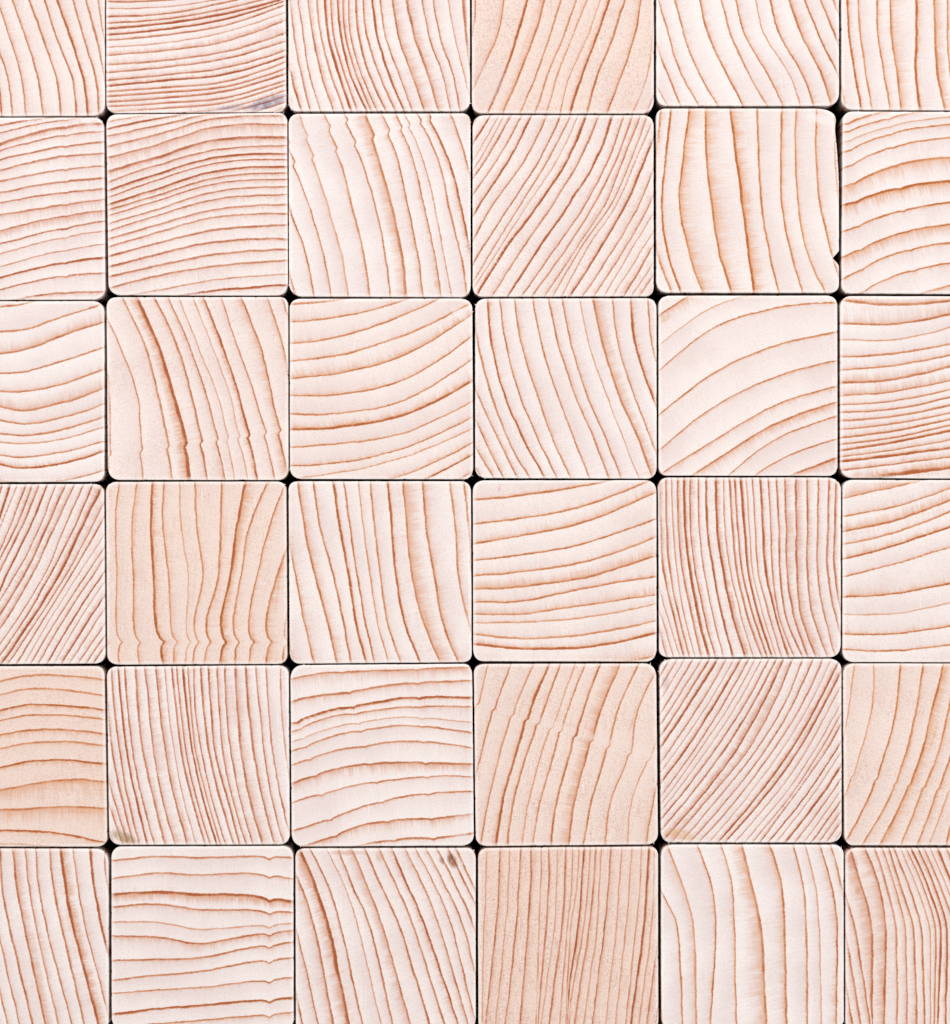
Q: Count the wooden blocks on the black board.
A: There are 36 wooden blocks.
